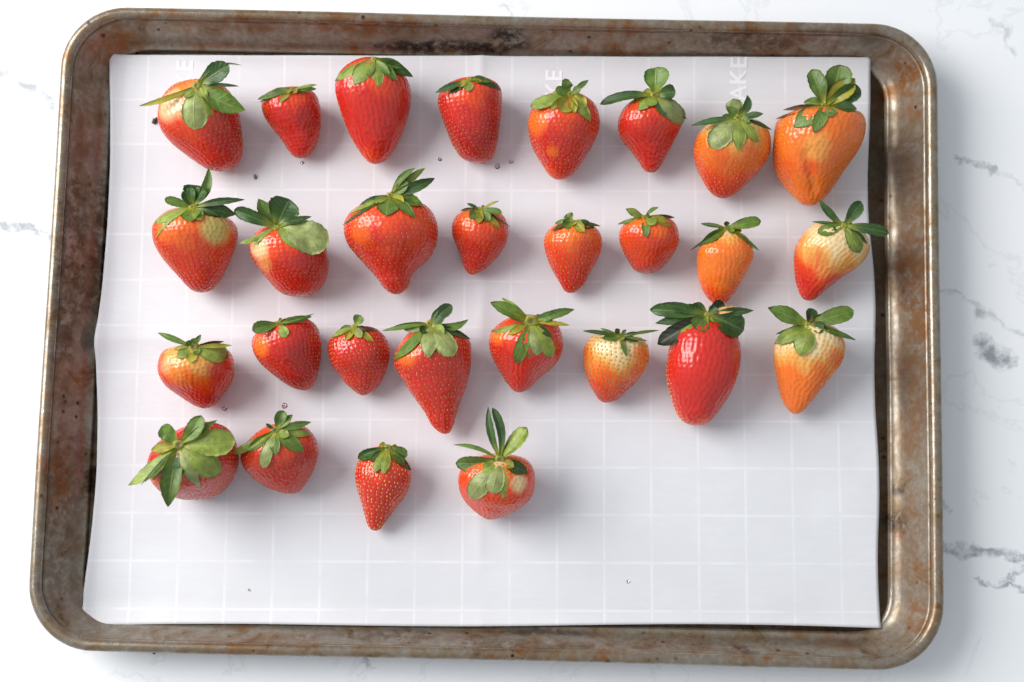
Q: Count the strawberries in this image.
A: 28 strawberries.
